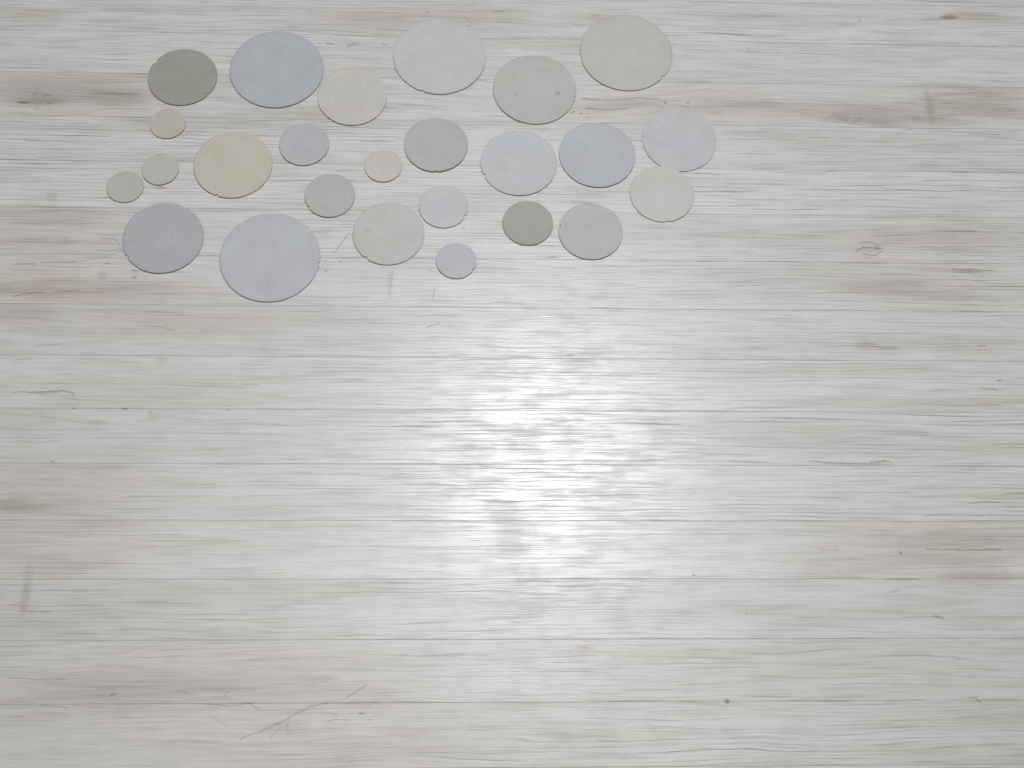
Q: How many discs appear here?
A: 25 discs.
